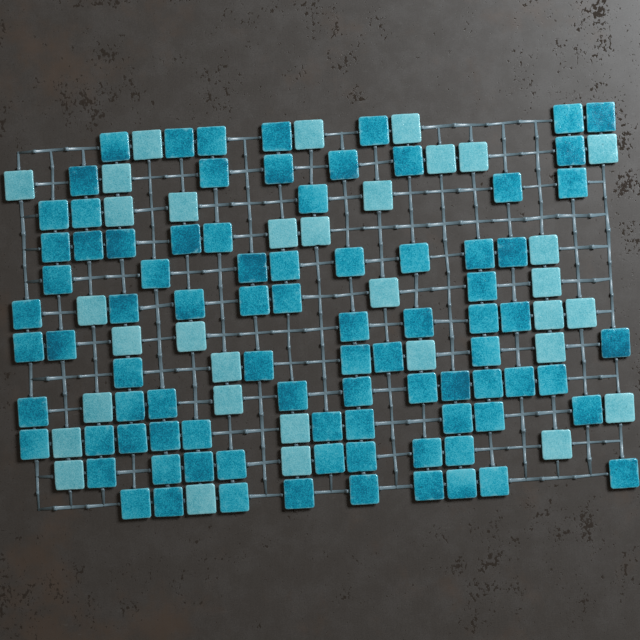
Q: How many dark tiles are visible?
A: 86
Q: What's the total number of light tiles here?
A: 33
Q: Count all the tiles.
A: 119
